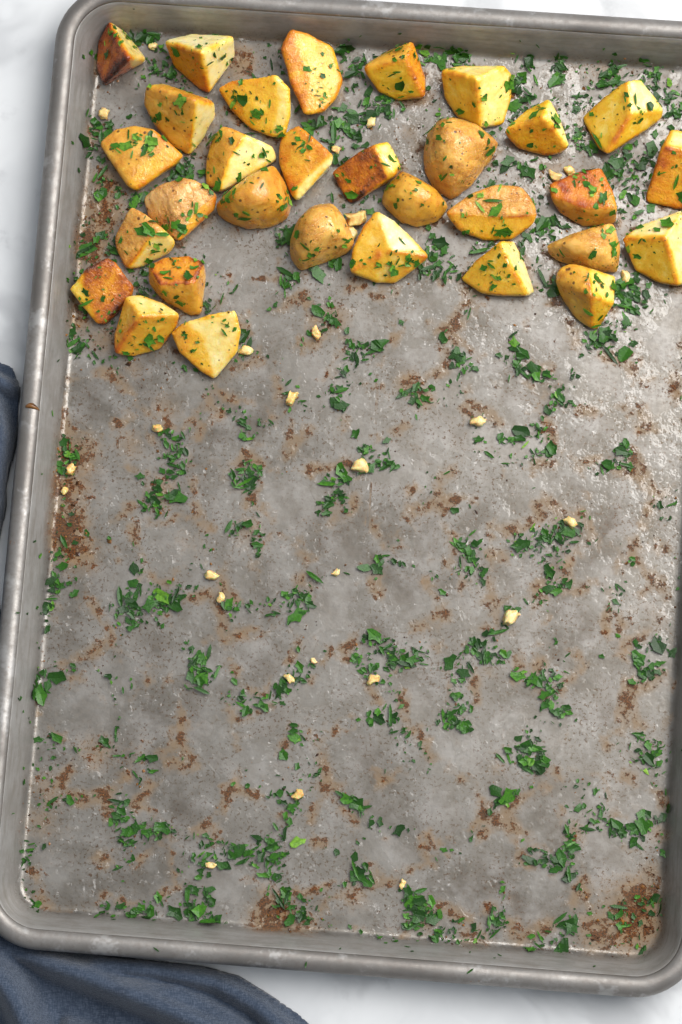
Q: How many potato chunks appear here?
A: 31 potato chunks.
